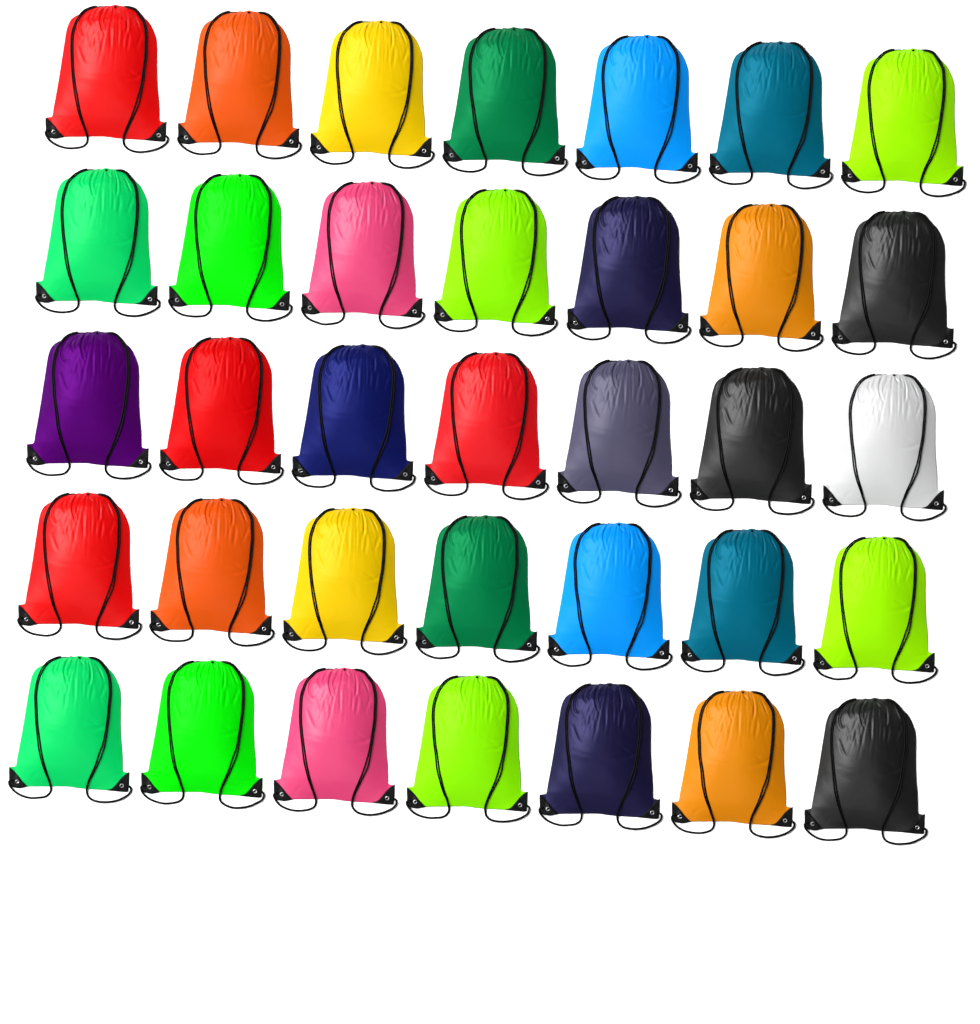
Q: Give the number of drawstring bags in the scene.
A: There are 35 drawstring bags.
